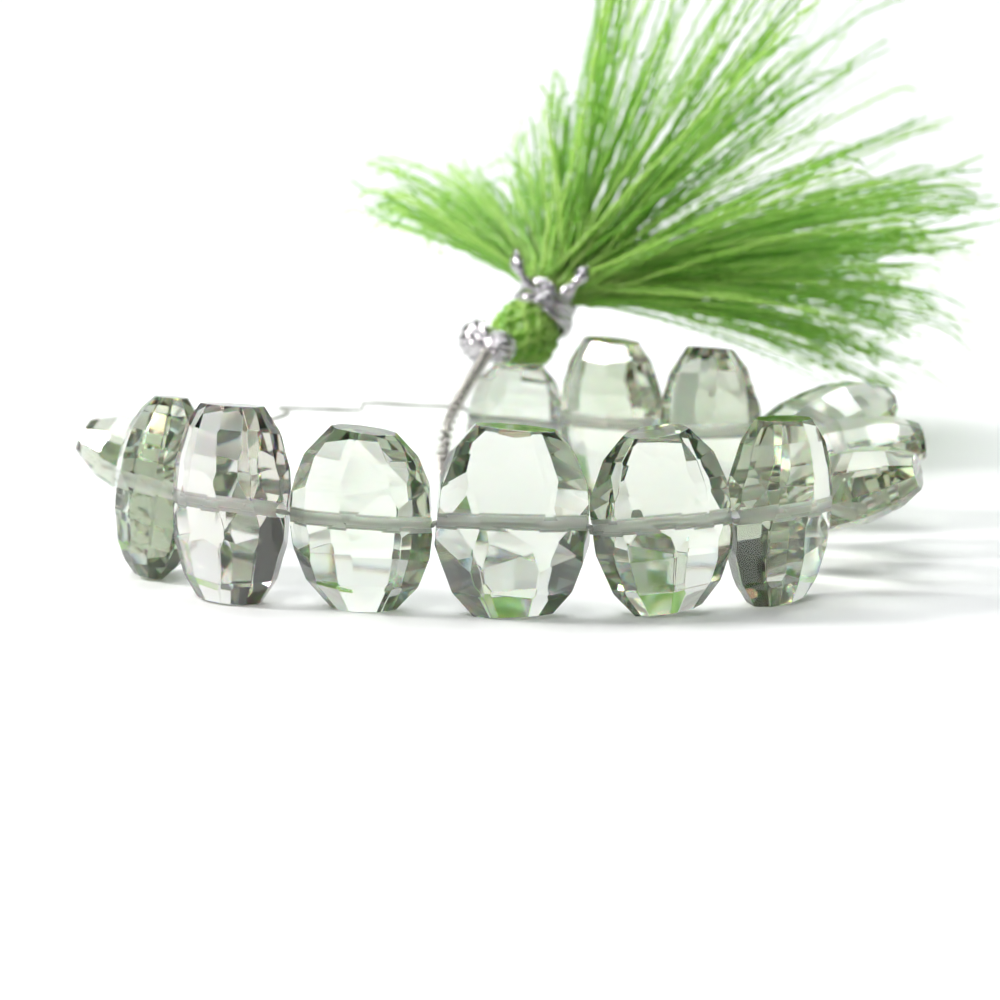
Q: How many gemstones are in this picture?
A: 13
